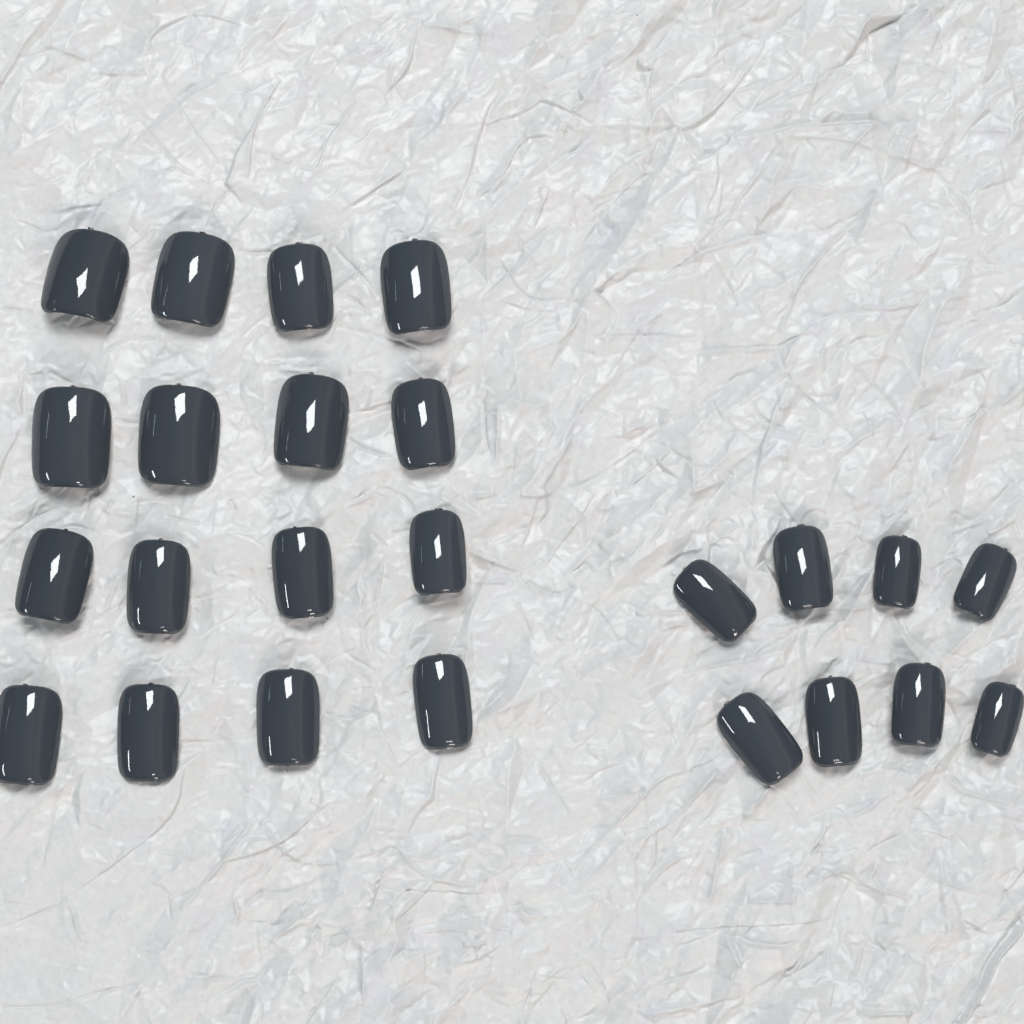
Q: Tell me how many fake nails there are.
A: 24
